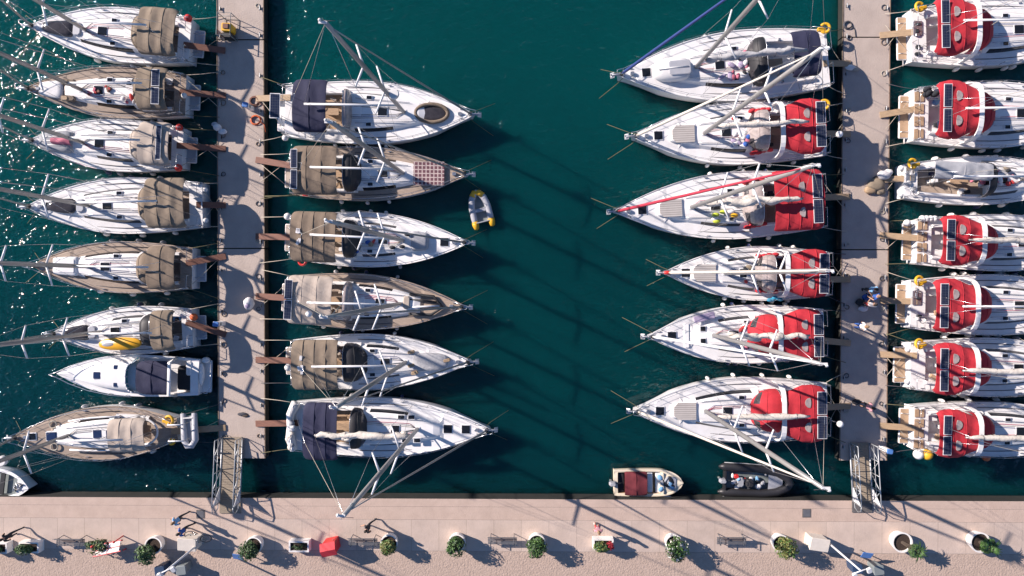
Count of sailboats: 26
